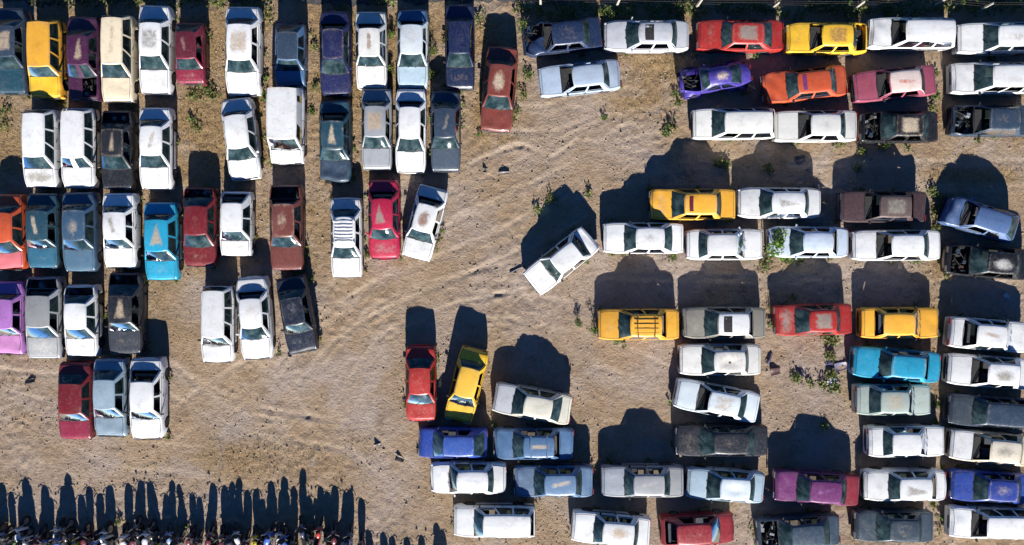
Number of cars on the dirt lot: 101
